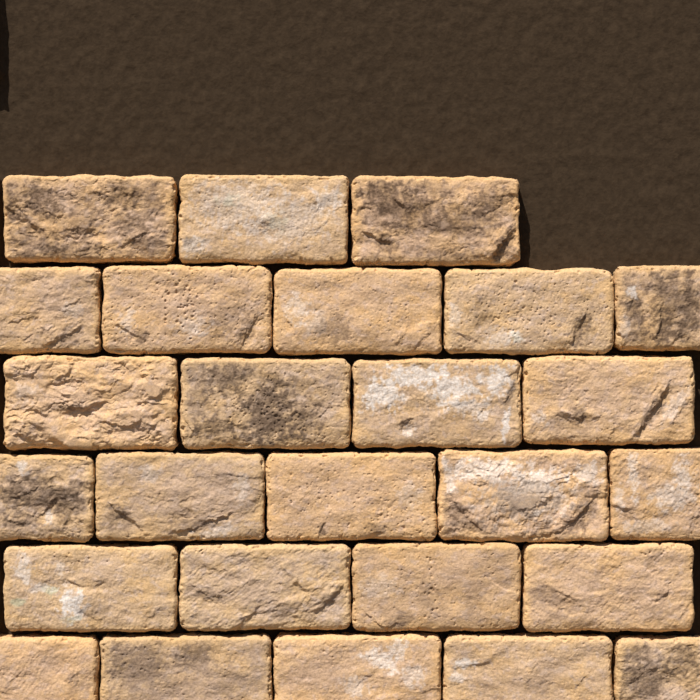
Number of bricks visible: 26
